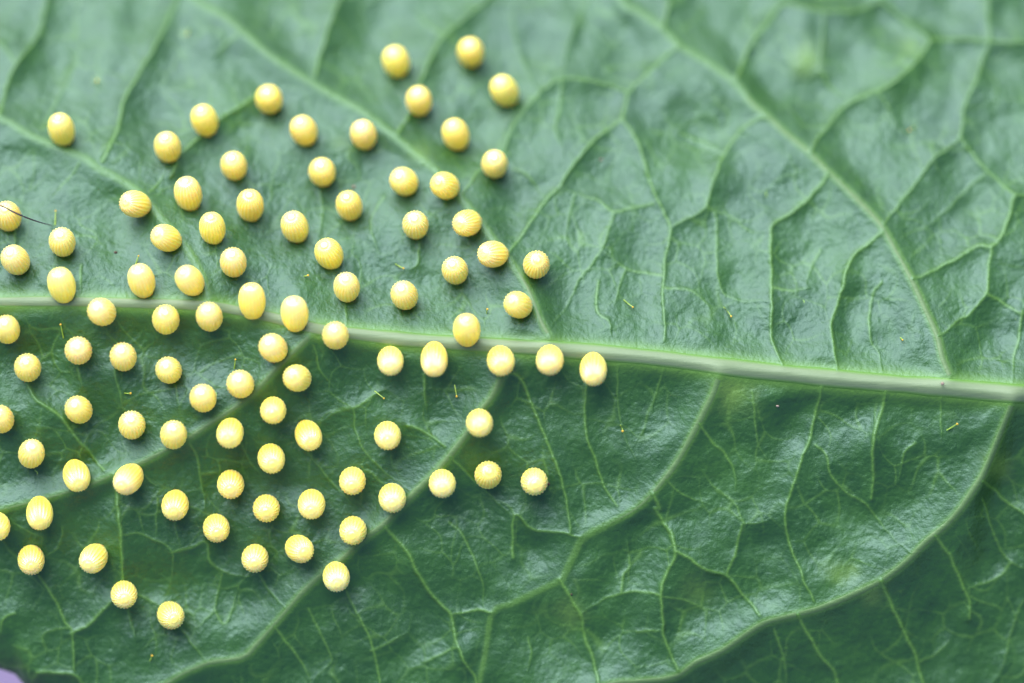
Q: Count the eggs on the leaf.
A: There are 93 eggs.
